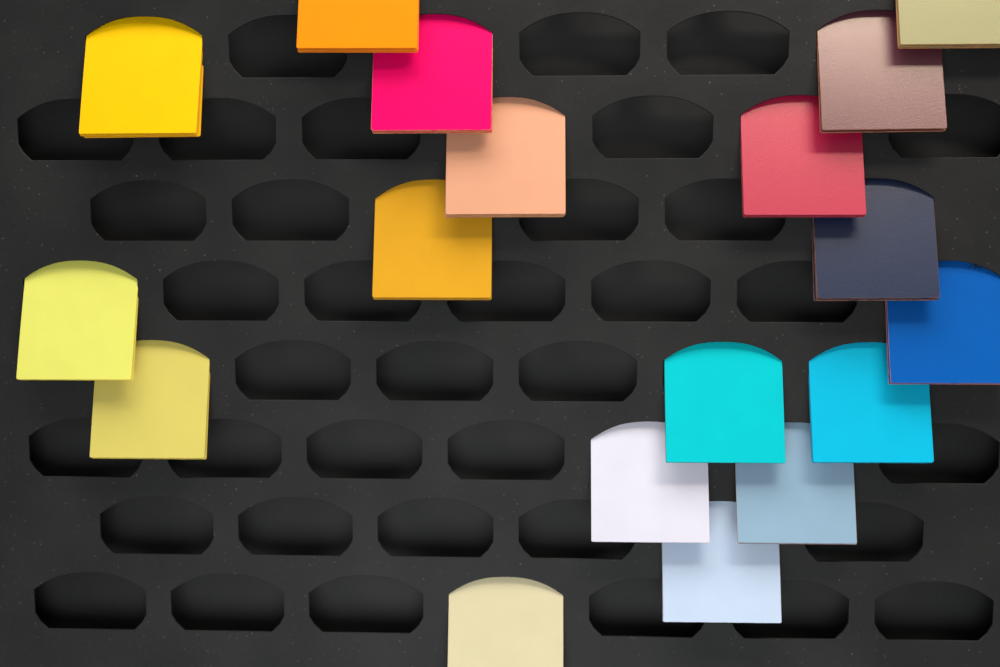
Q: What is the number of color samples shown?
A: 18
